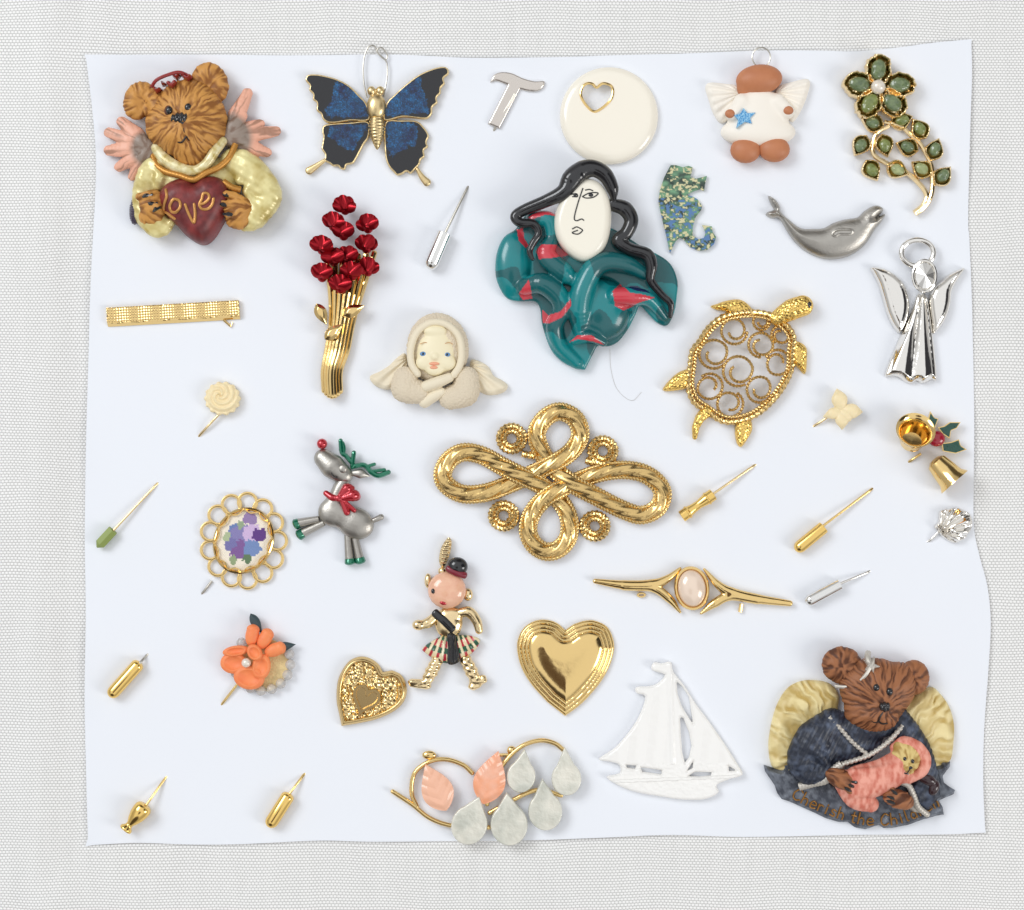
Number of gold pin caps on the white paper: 5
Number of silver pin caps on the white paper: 2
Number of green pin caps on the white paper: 1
